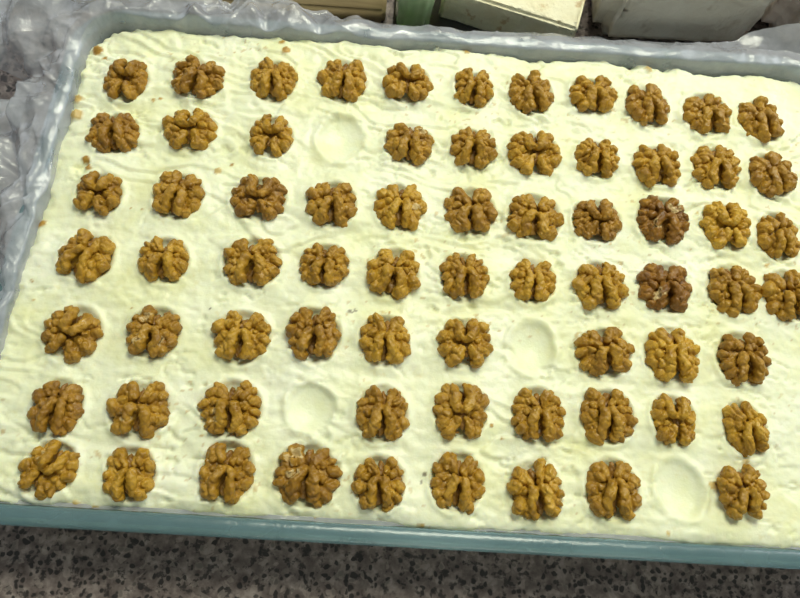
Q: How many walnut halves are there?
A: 70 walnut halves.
